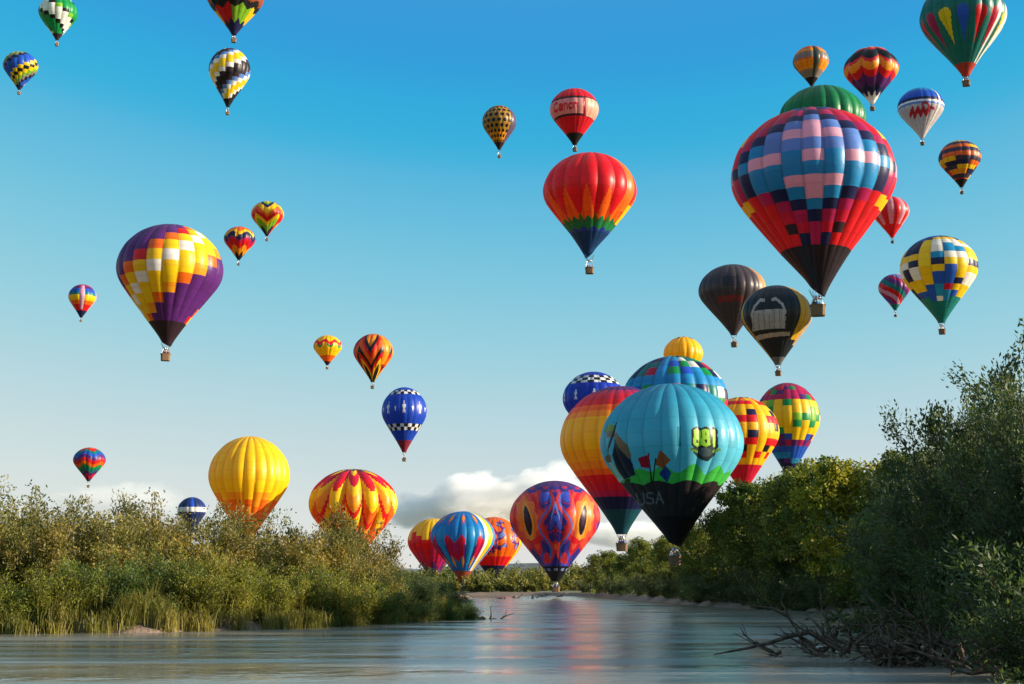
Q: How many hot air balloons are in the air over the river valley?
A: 41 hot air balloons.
